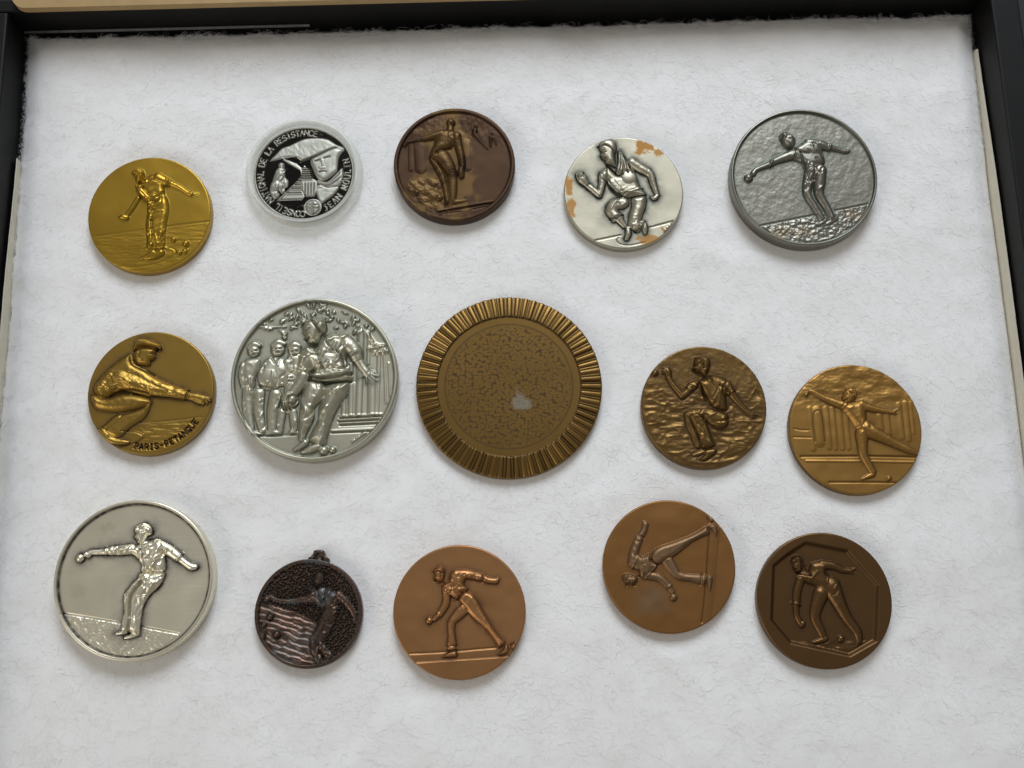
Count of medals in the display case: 15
